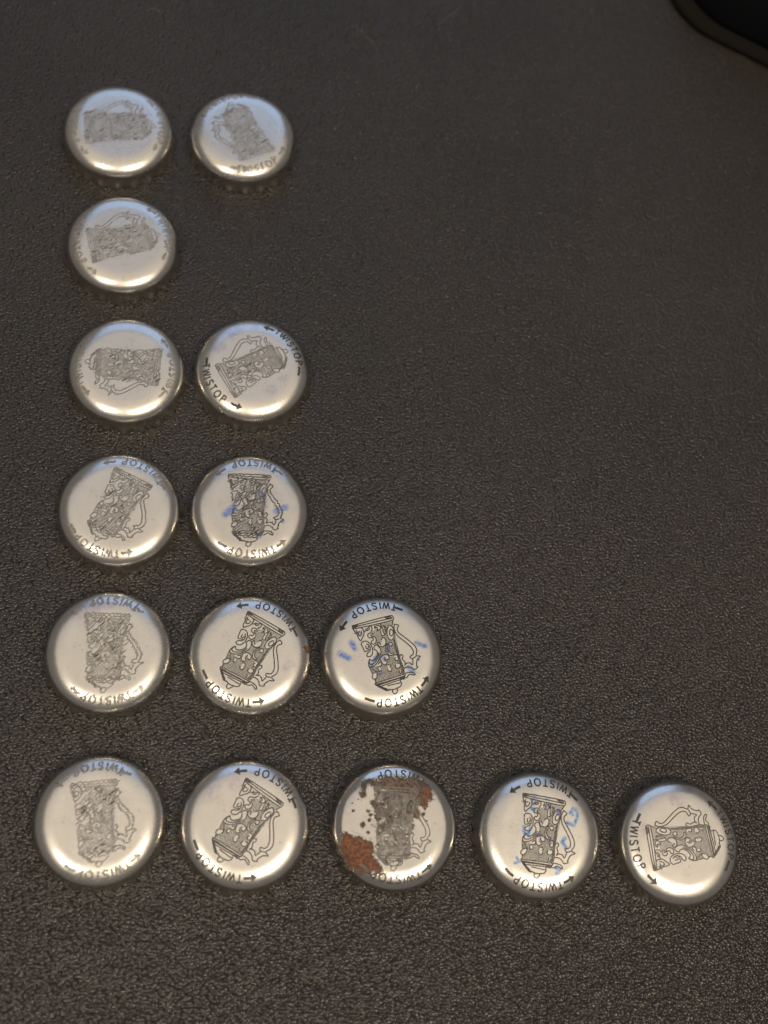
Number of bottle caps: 15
